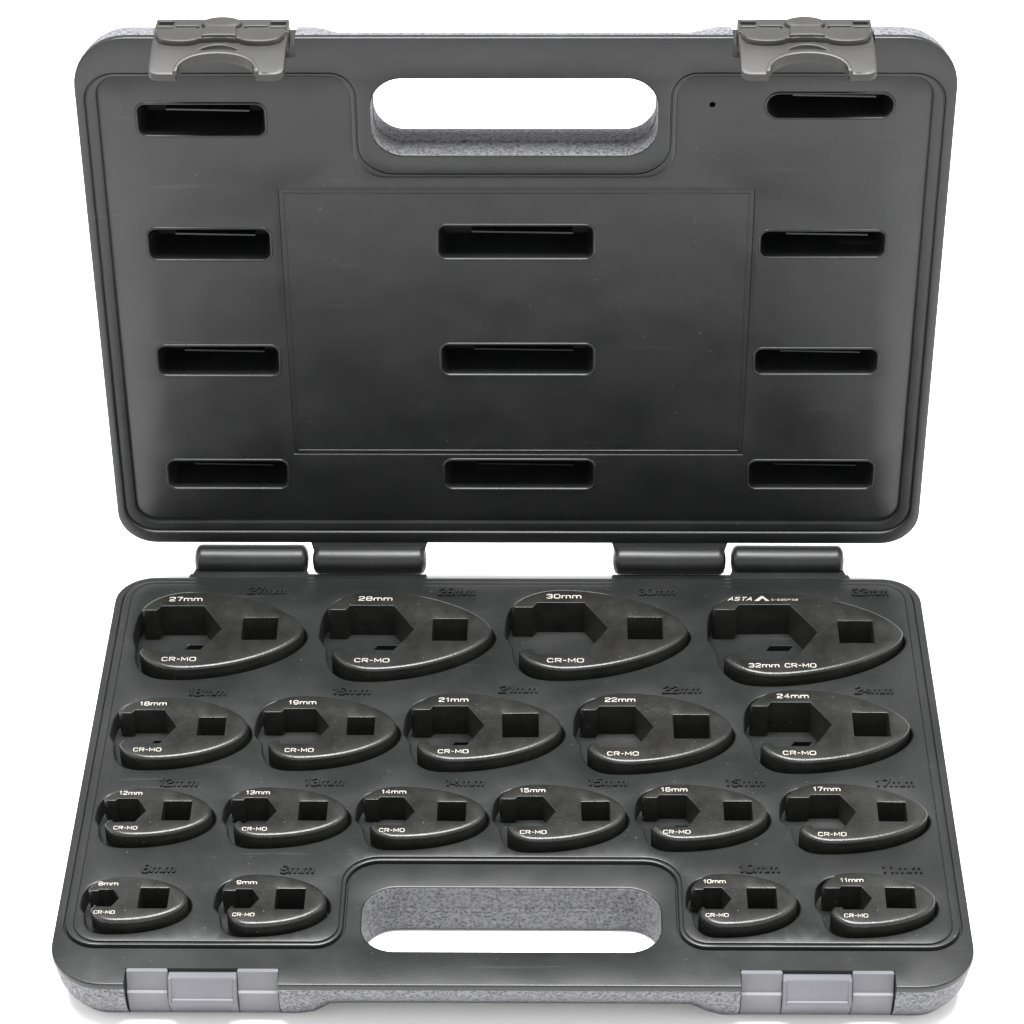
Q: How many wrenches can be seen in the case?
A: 19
